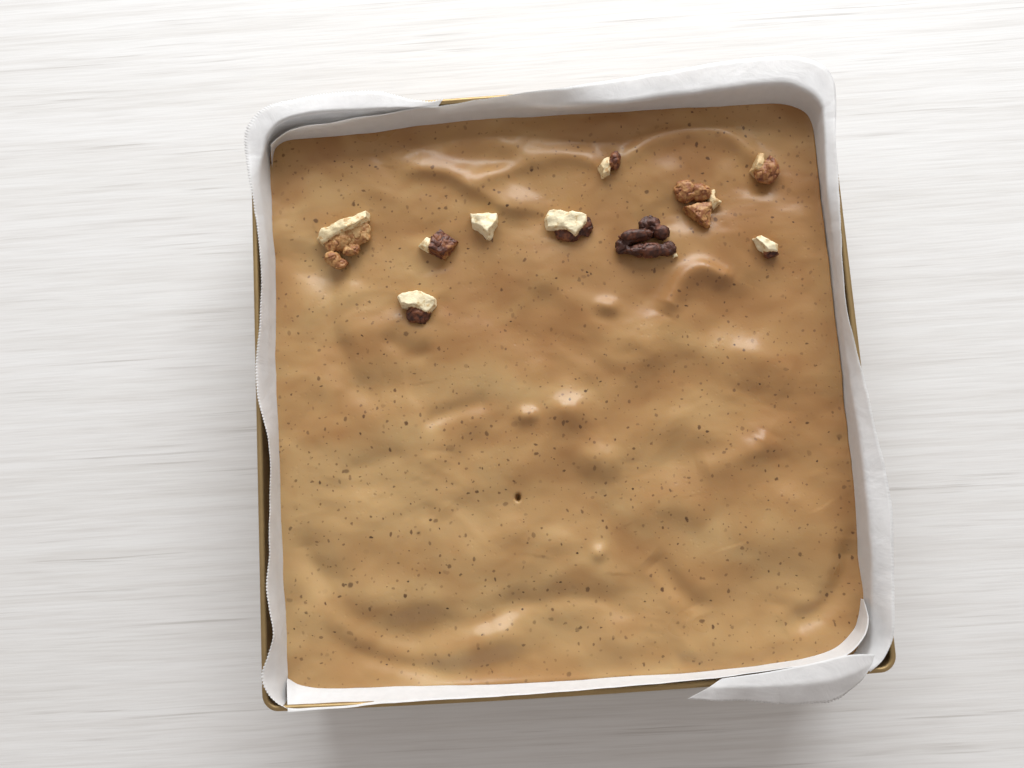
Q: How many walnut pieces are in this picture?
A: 10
